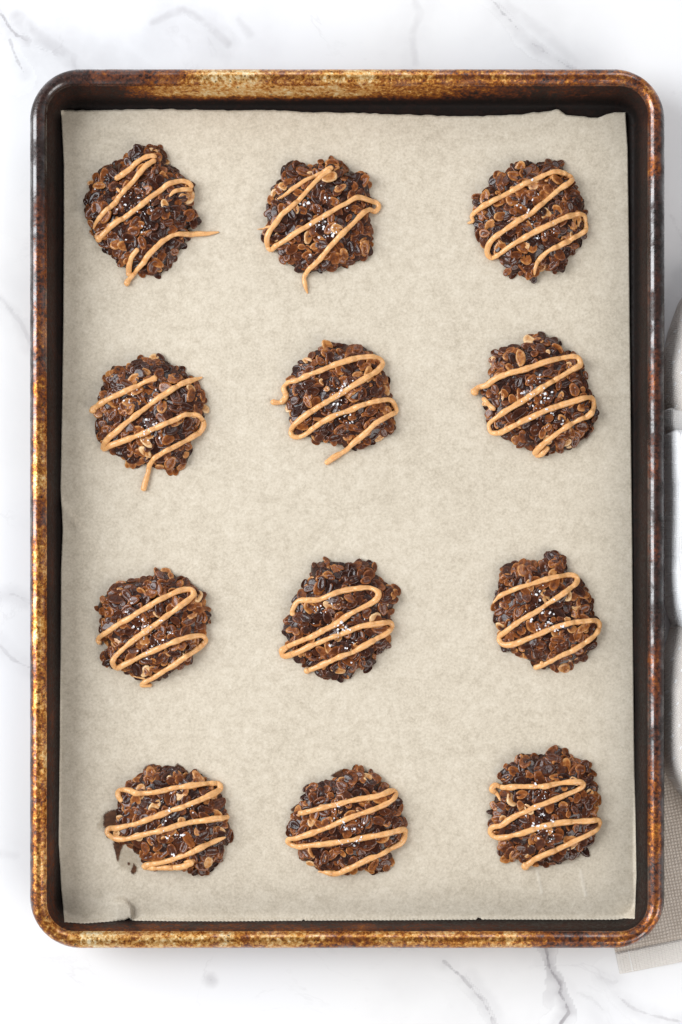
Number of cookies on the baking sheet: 12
